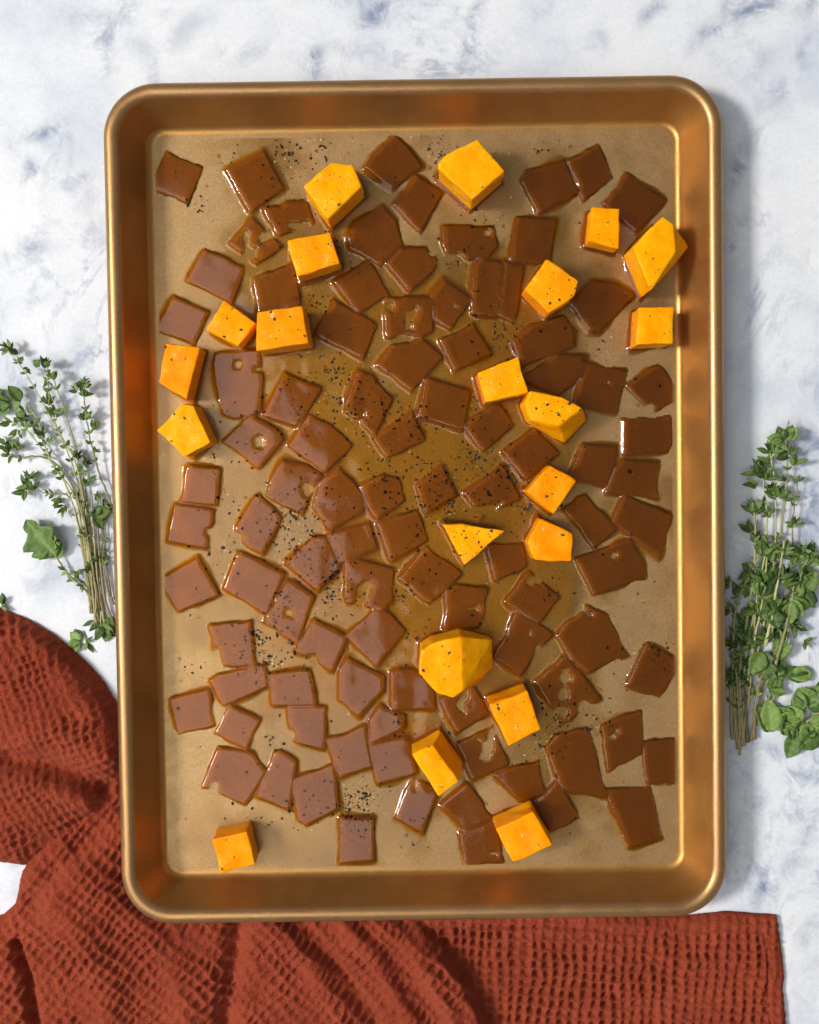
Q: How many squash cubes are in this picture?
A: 21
